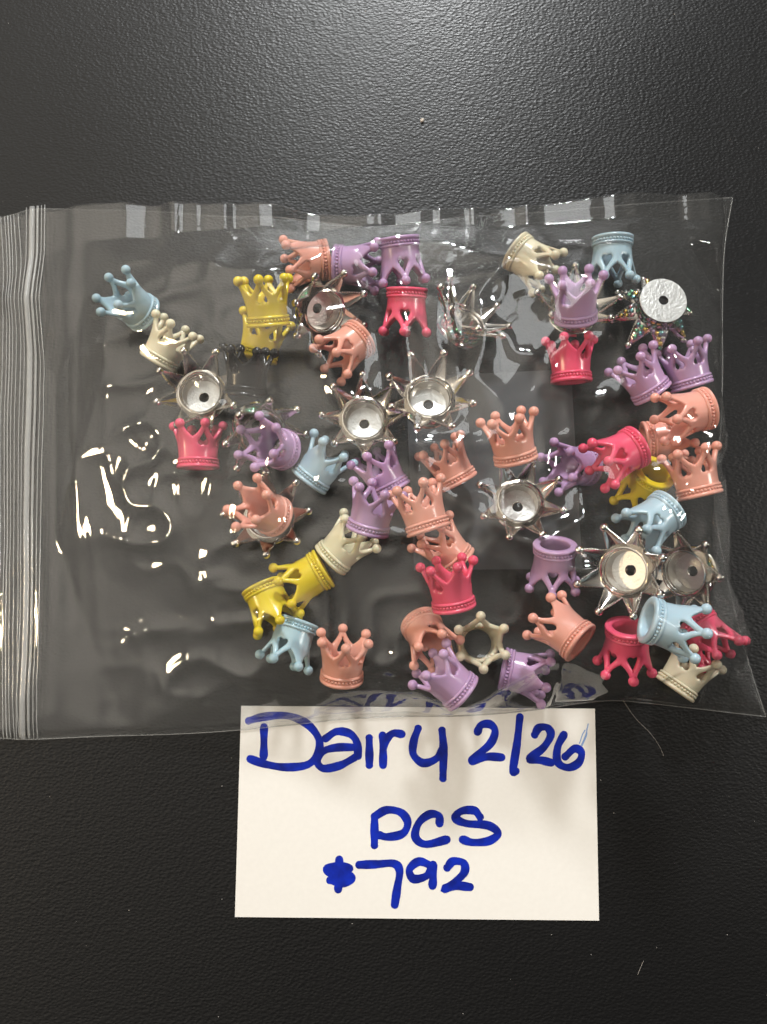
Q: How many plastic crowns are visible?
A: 49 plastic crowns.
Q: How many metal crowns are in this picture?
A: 12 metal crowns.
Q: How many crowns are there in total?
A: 61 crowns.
